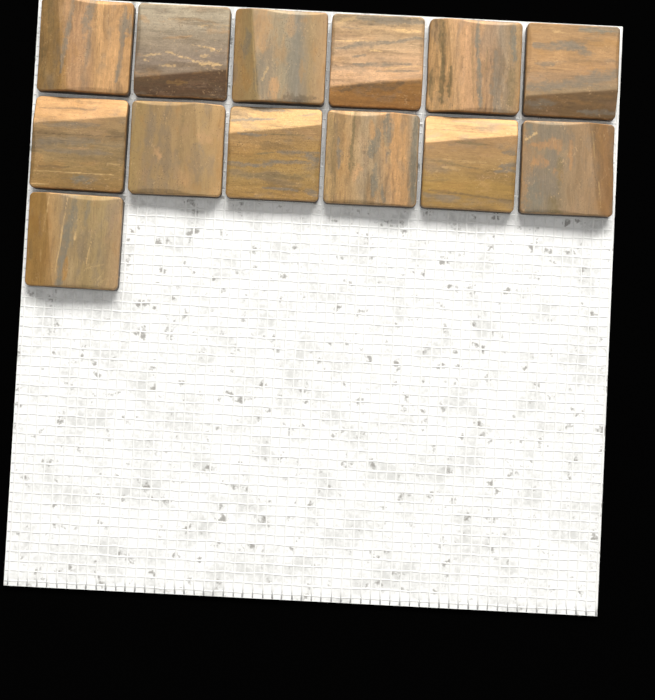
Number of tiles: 13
